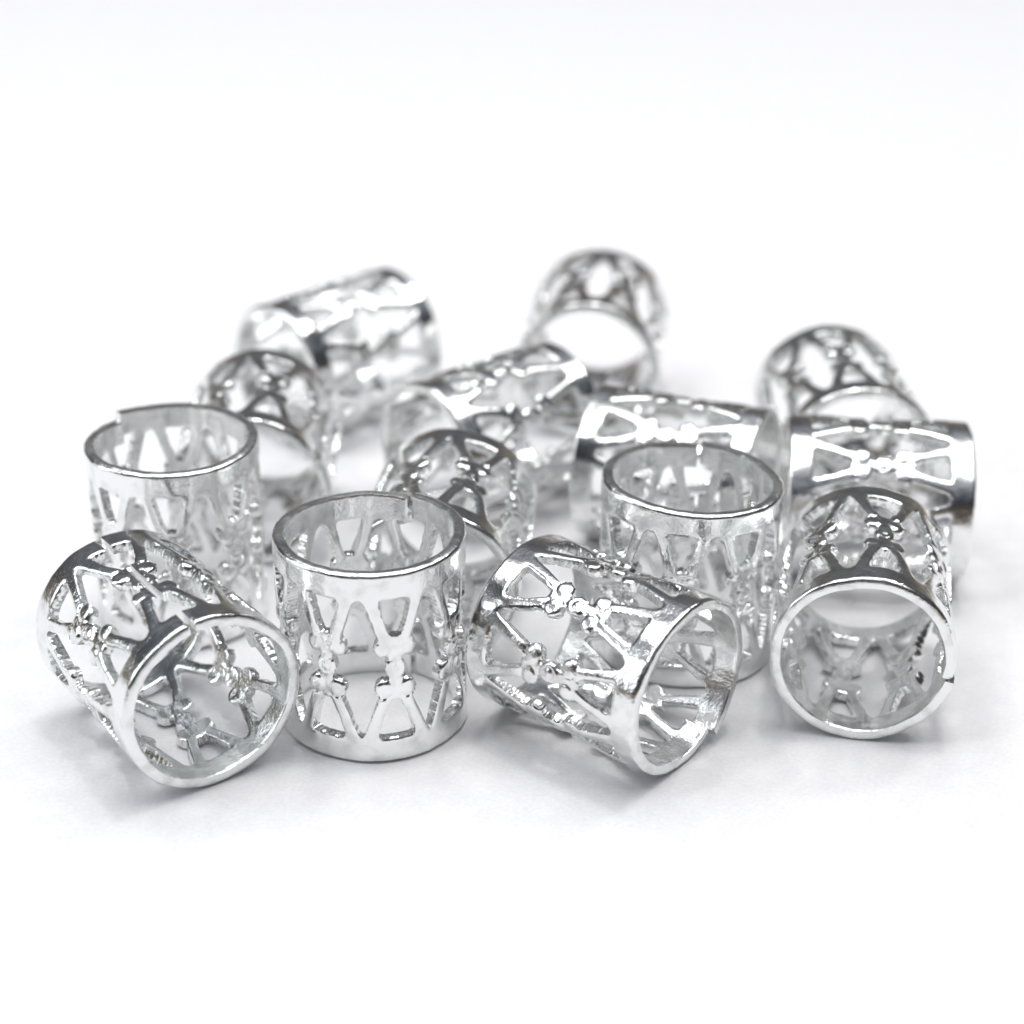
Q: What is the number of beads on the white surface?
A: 14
